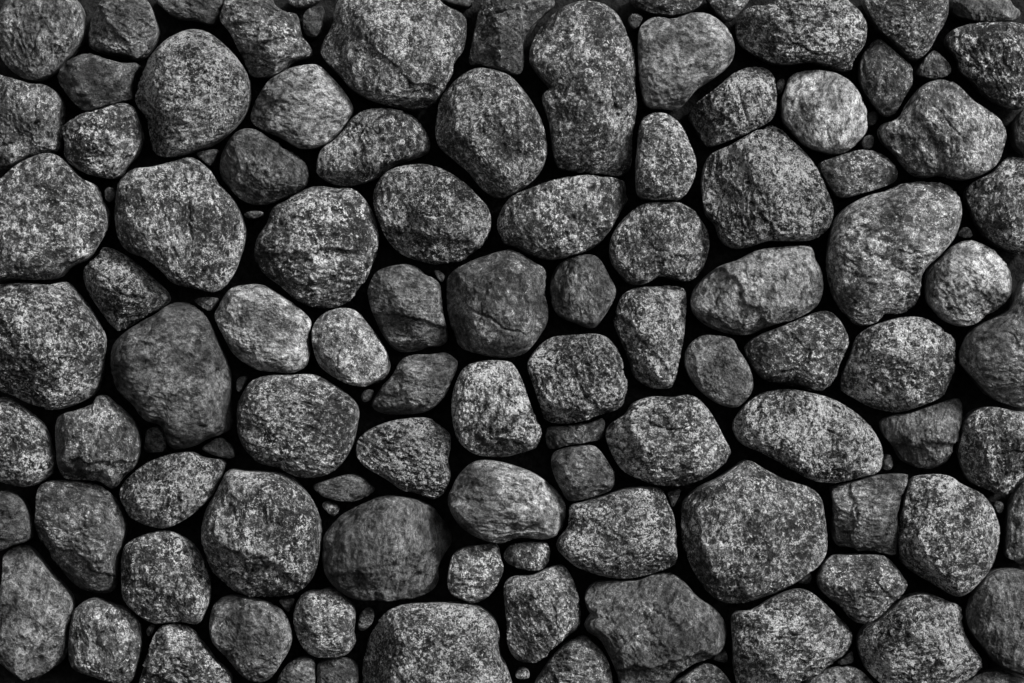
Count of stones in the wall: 128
